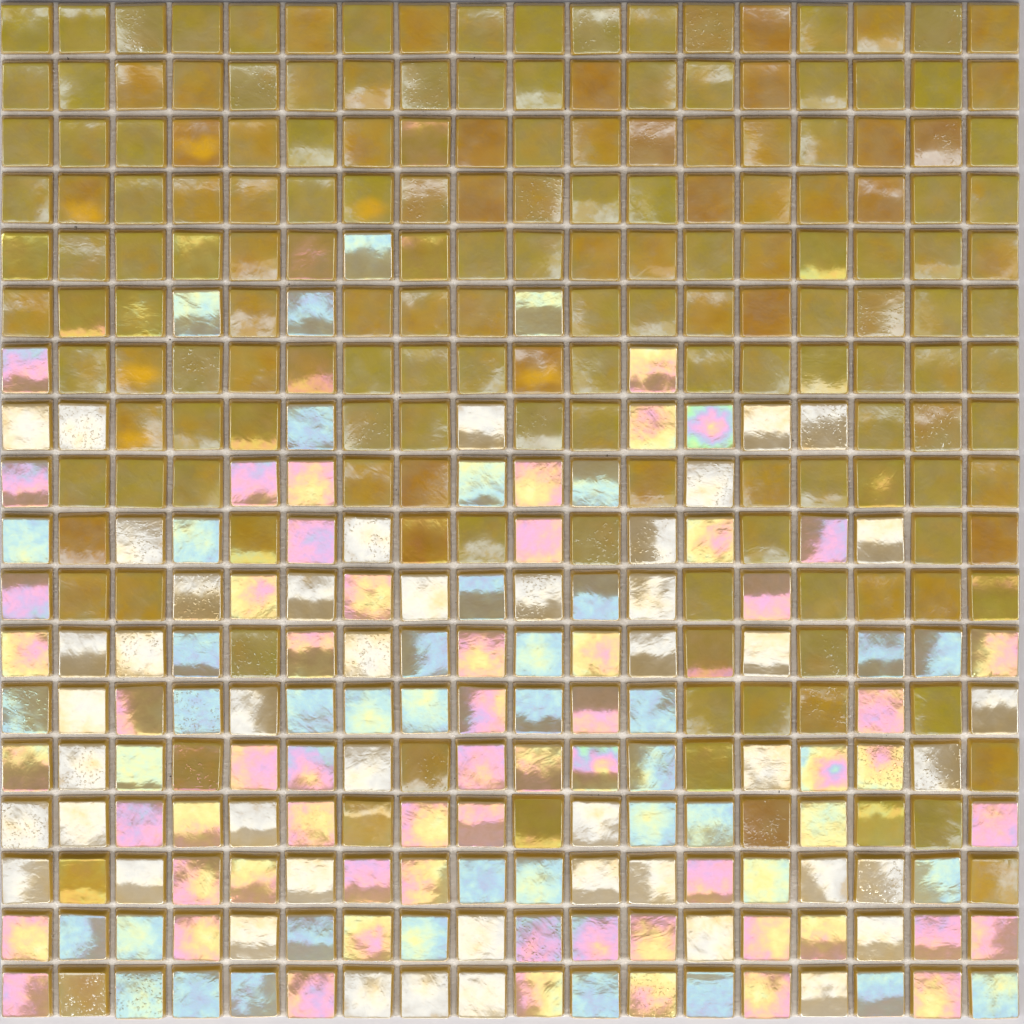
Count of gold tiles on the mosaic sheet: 175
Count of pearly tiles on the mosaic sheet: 149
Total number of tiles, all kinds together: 324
